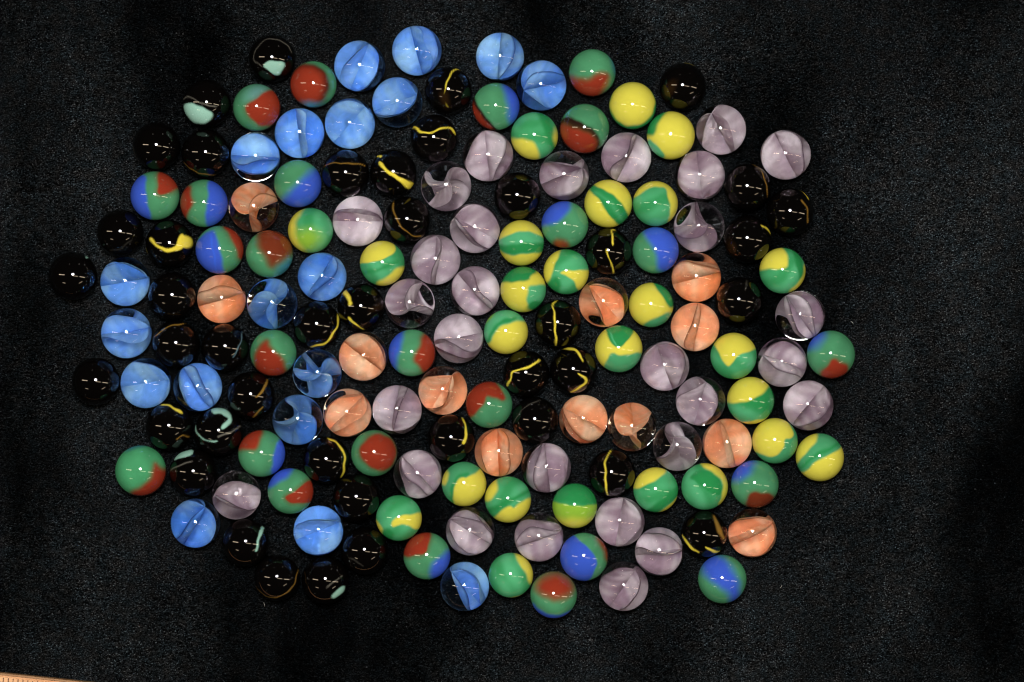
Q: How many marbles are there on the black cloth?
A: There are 153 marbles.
